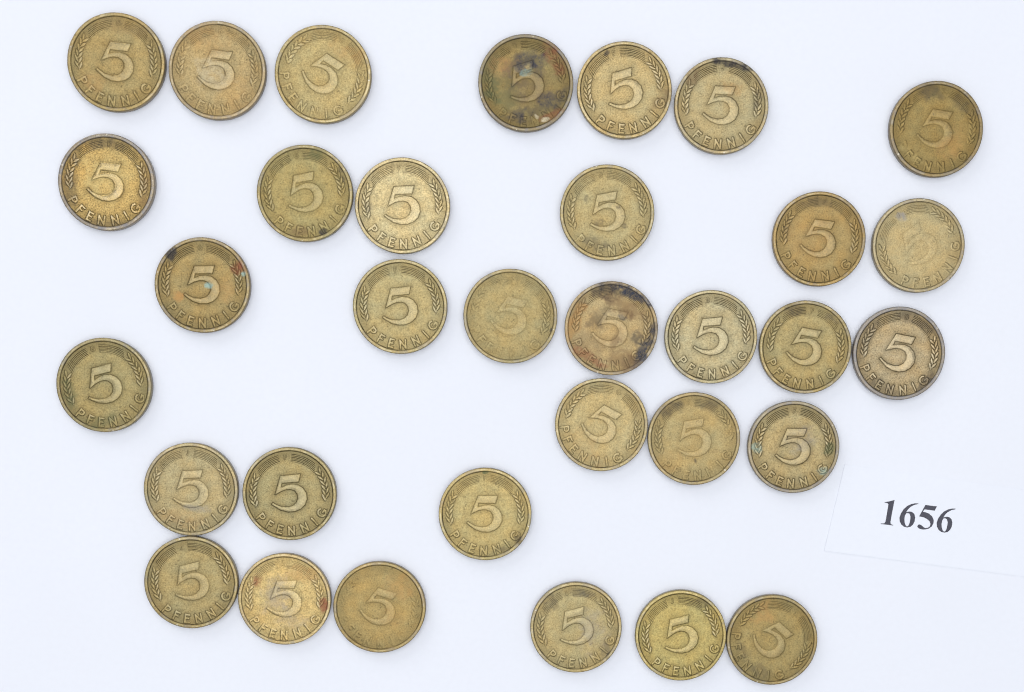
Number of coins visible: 33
